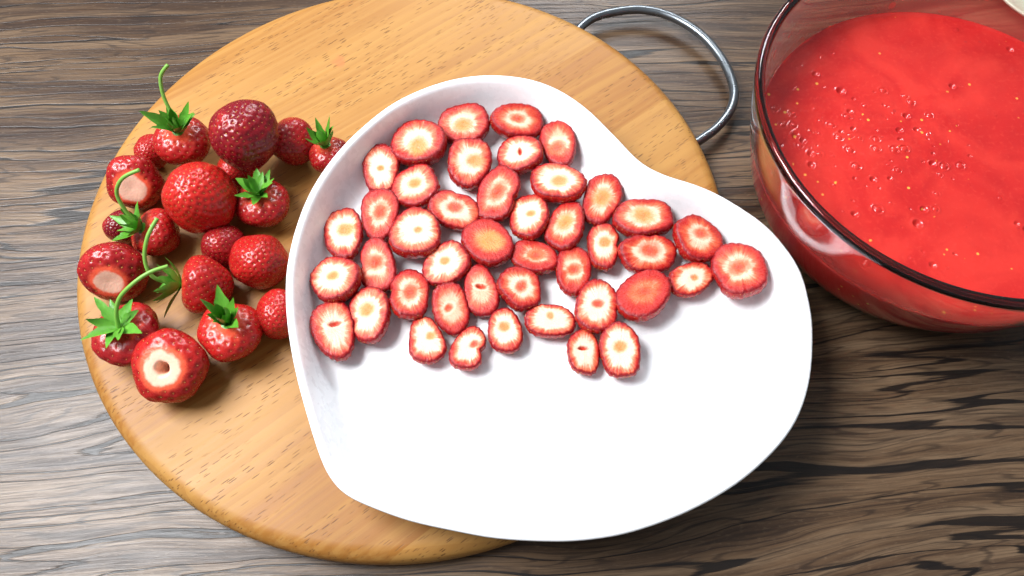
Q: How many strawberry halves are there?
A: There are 43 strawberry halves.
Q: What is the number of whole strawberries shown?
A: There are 19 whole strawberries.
